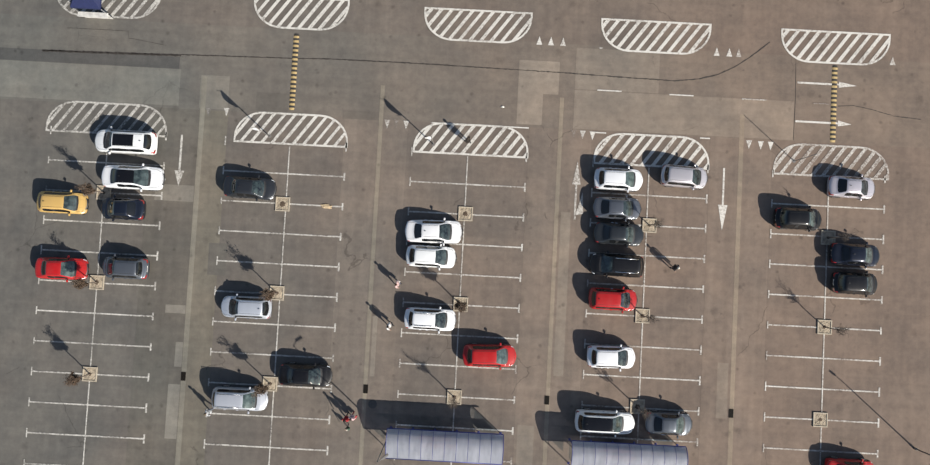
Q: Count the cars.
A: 28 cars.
